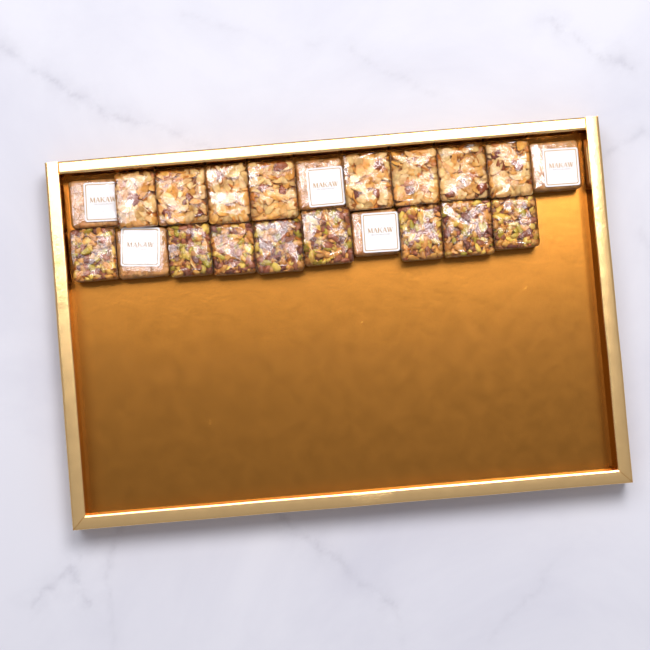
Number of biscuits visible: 21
